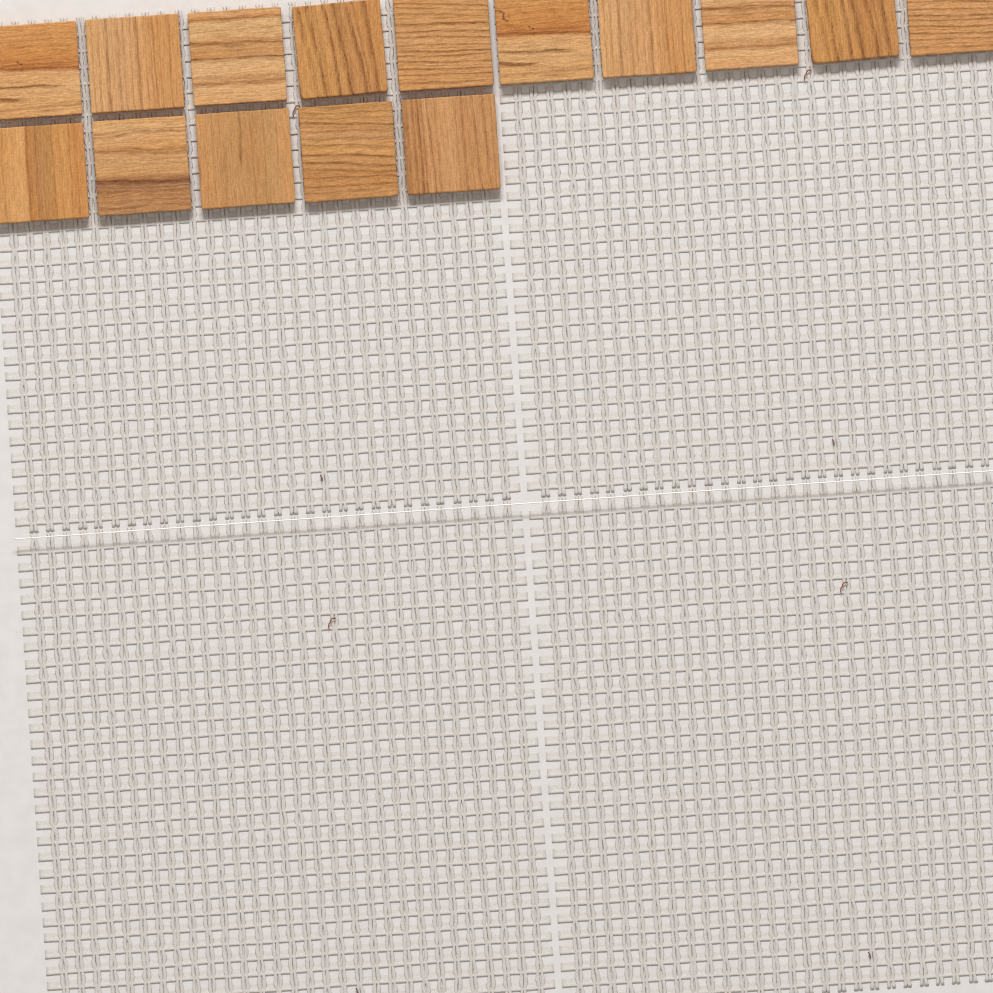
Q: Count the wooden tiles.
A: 15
